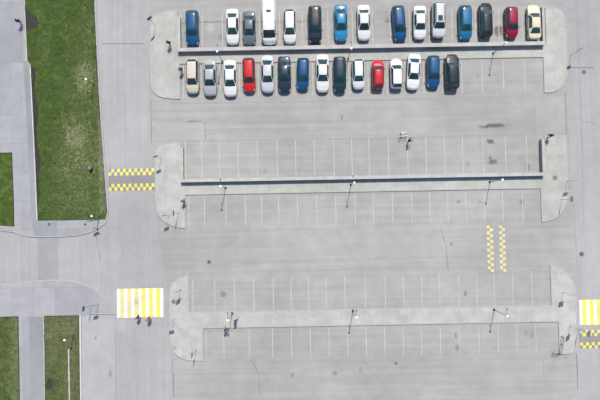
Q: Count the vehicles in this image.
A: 30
